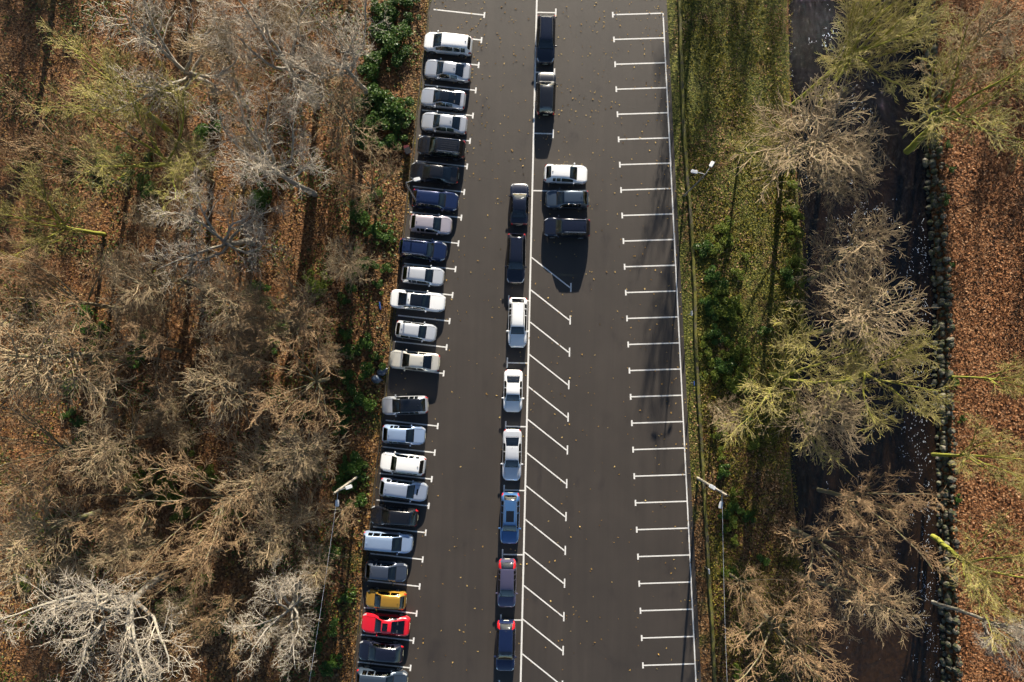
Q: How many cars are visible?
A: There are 37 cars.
